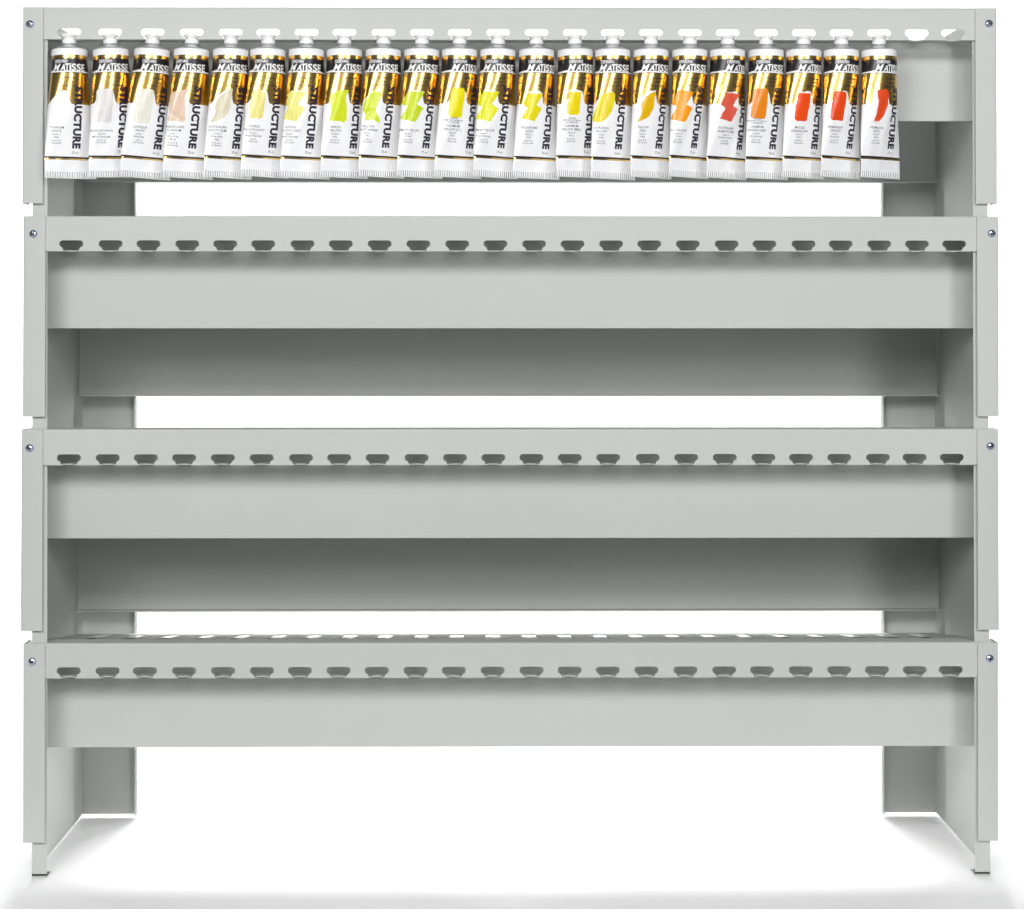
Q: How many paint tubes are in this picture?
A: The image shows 22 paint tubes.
